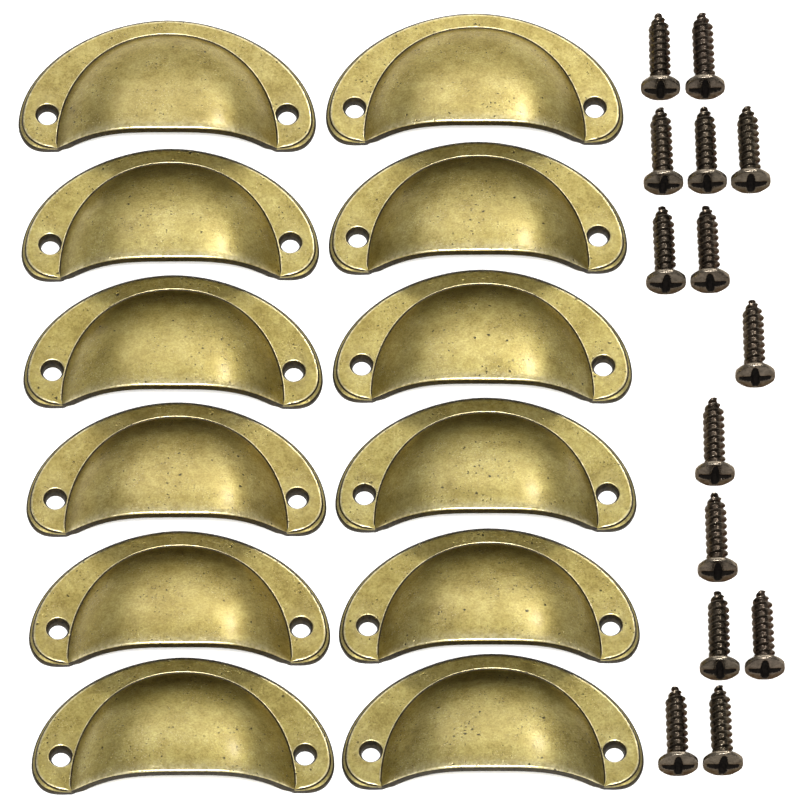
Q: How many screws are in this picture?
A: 14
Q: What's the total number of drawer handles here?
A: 12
